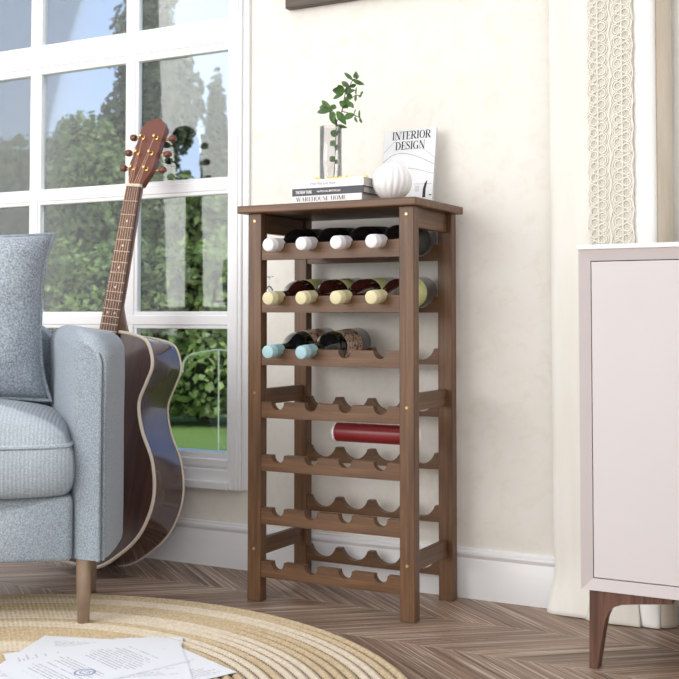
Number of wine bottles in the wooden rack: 10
